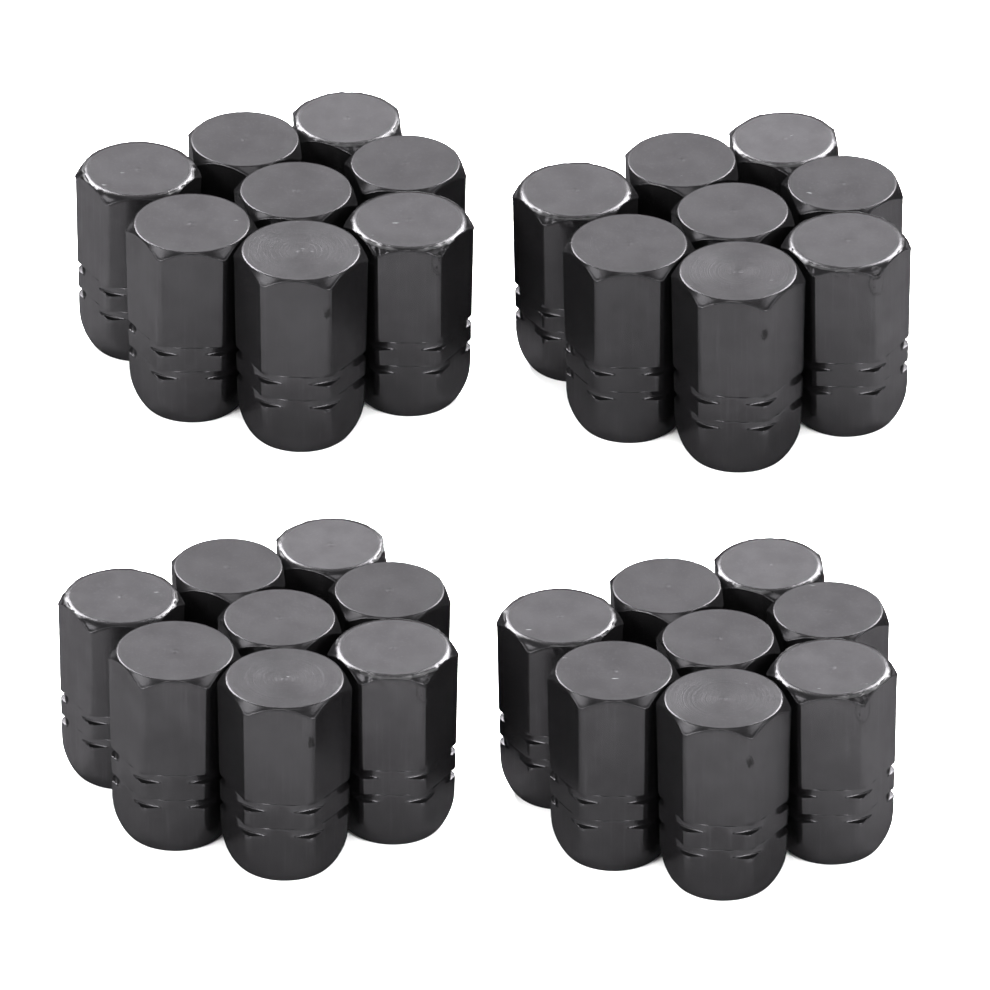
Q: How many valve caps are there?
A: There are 32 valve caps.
